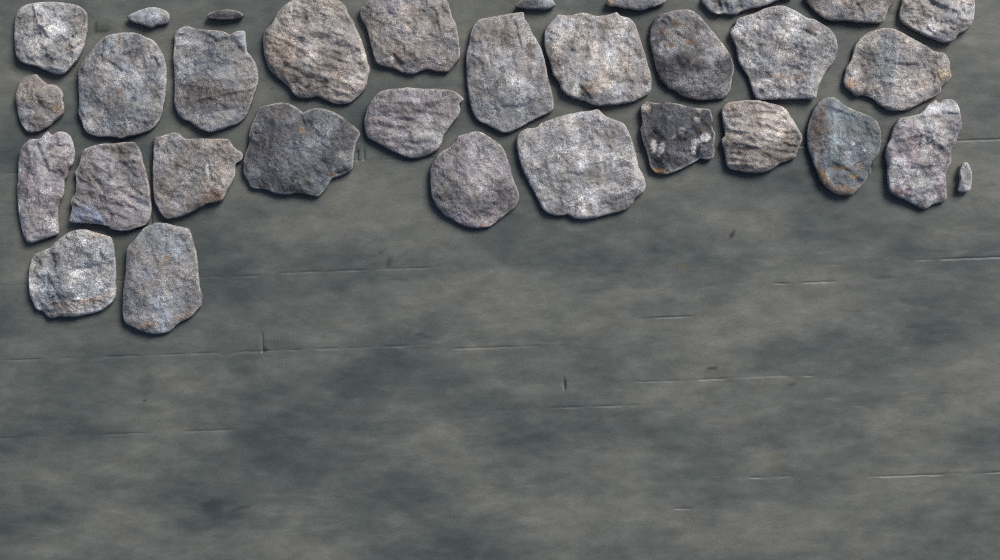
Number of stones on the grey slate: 32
